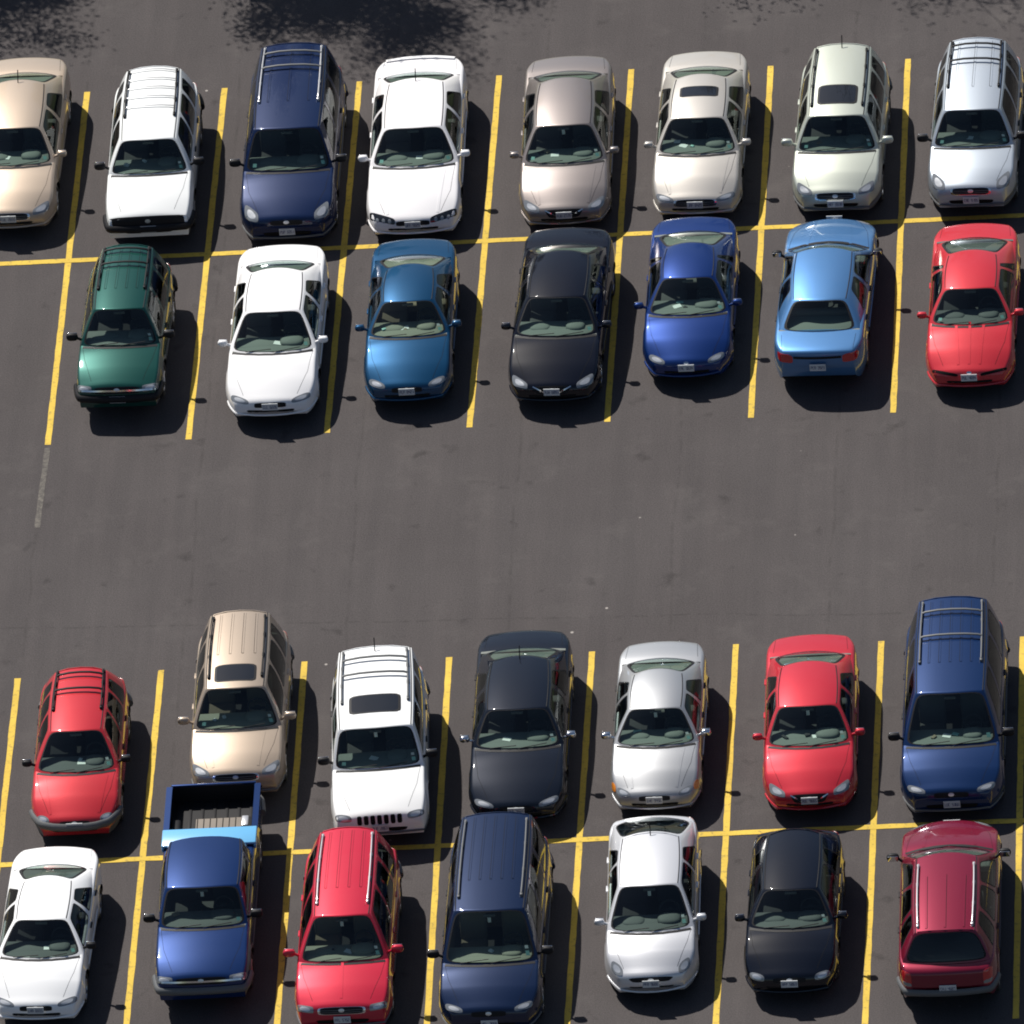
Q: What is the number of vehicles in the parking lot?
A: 29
